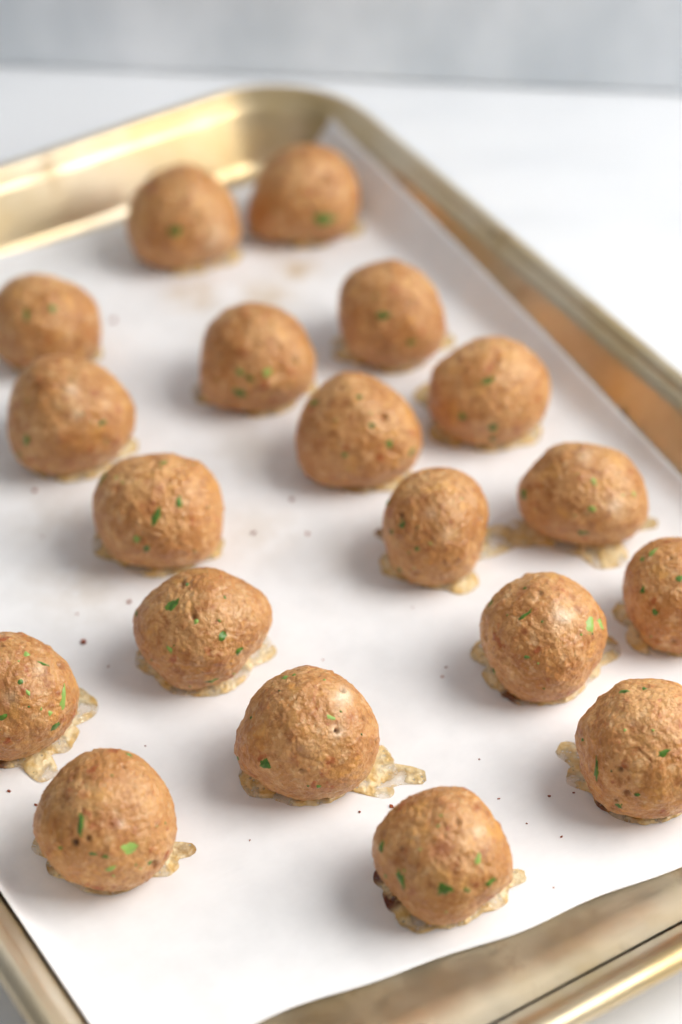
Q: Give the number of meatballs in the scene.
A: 19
